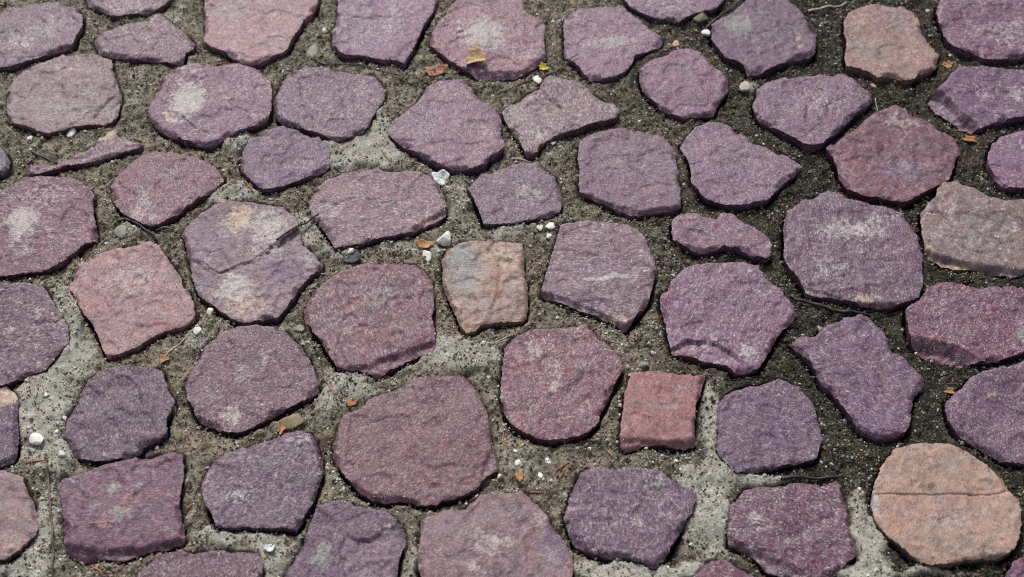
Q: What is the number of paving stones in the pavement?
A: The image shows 61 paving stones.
